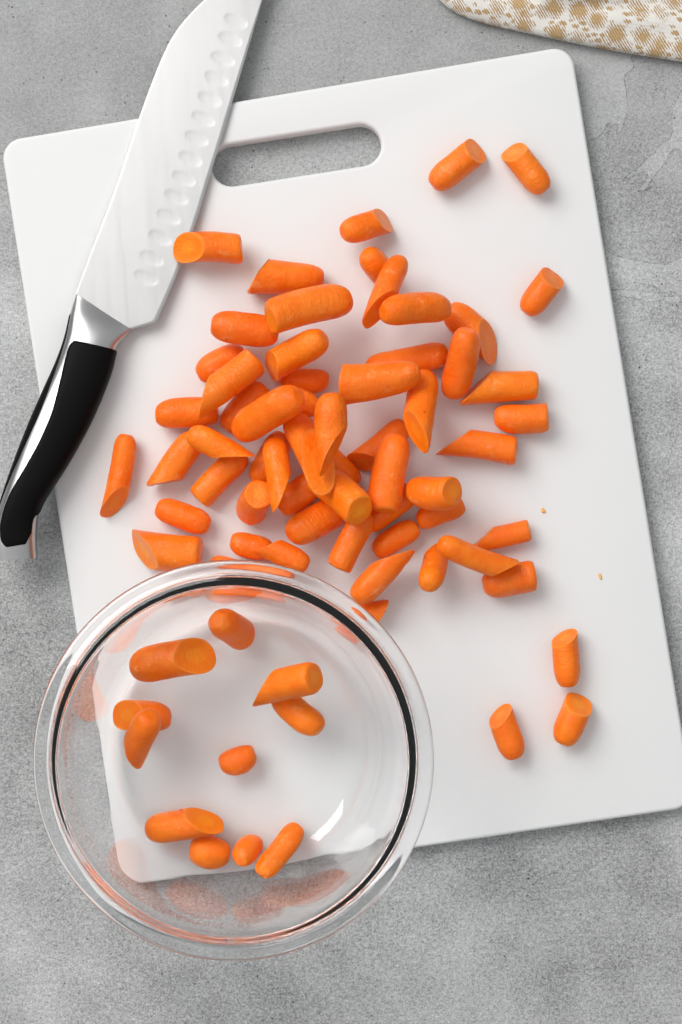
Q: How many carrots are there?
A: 72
